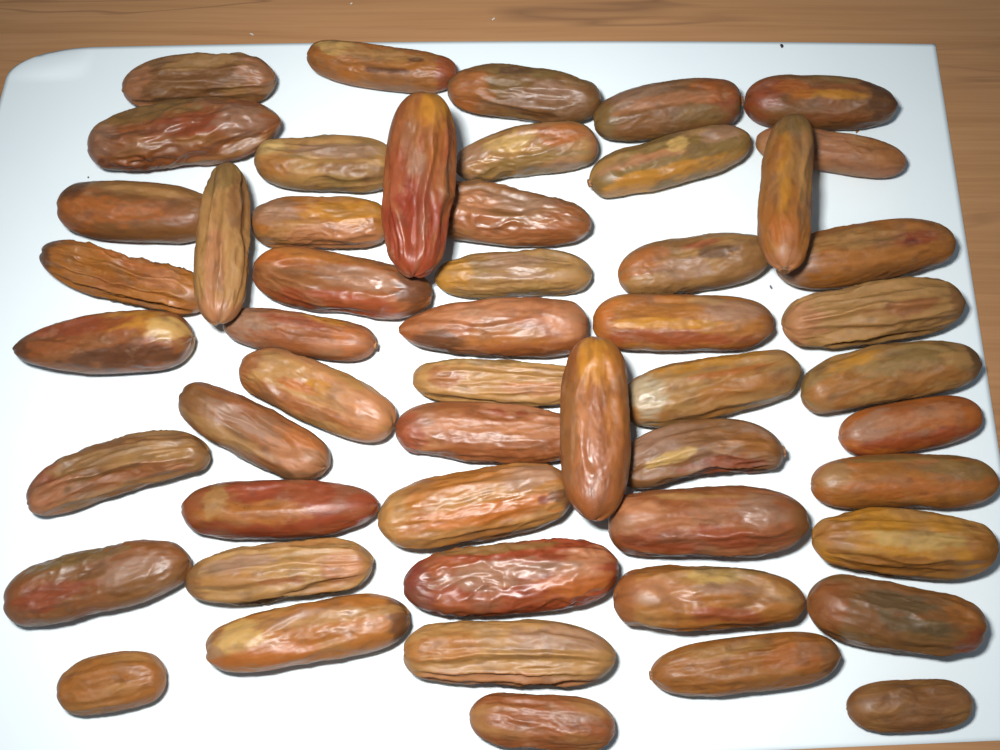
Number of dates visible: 52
